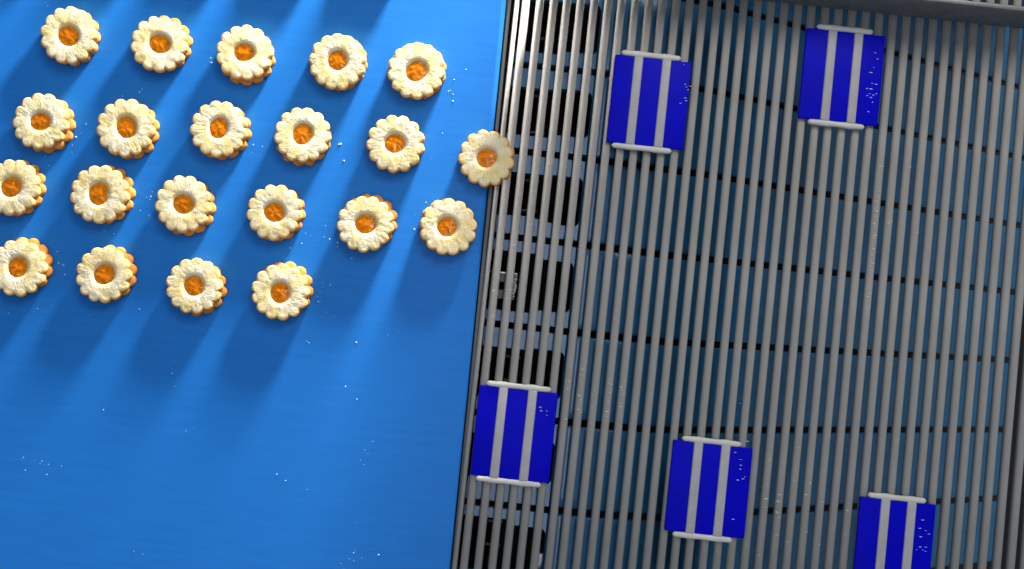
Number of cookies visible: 21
